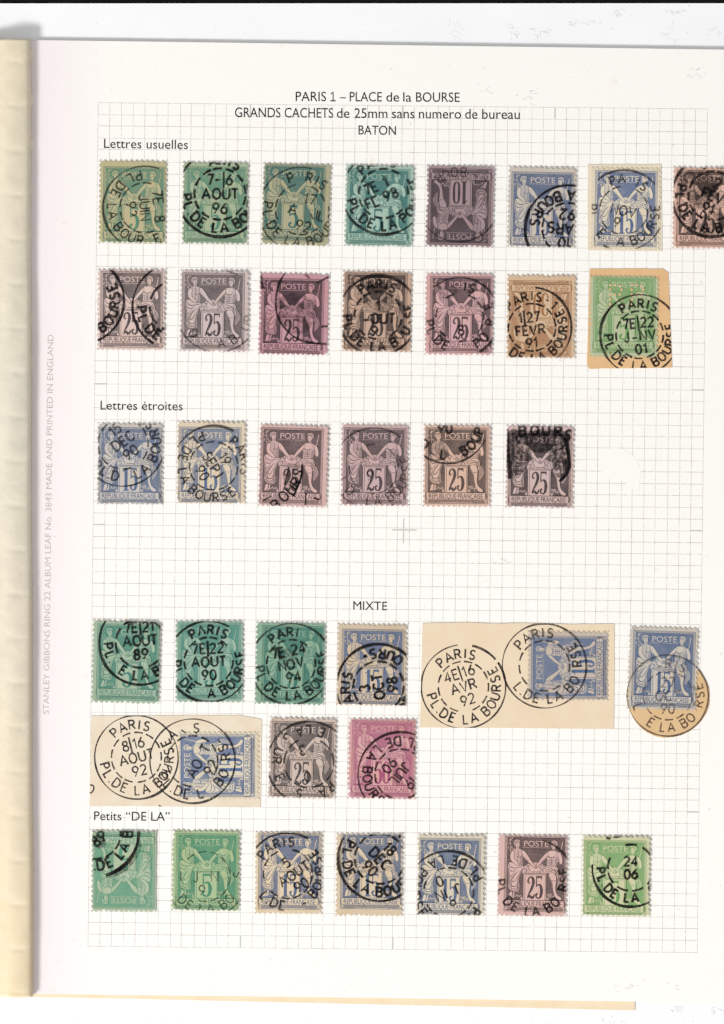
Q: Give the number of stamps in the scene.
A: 37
